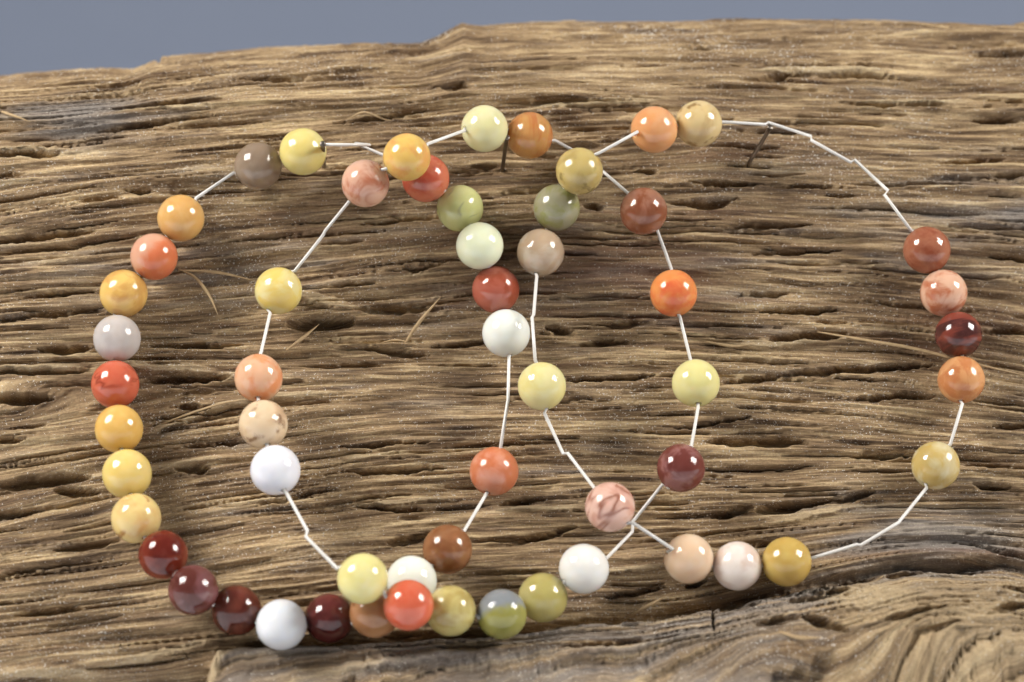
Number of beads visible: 57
